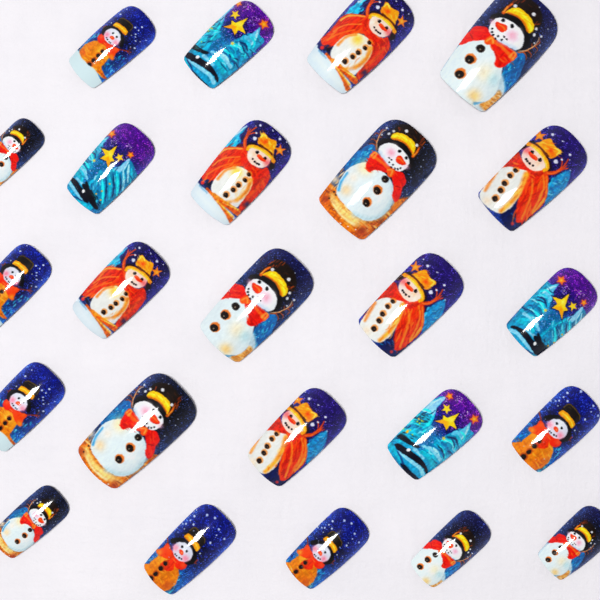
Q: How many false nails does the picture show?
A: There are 24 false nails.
